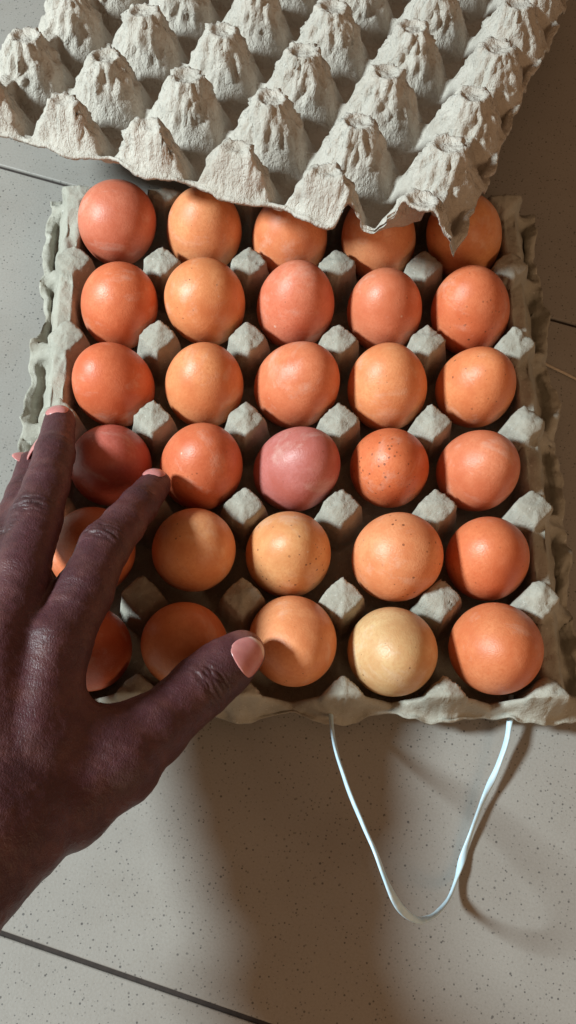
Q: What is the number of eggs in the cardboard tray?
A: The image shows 30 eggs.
